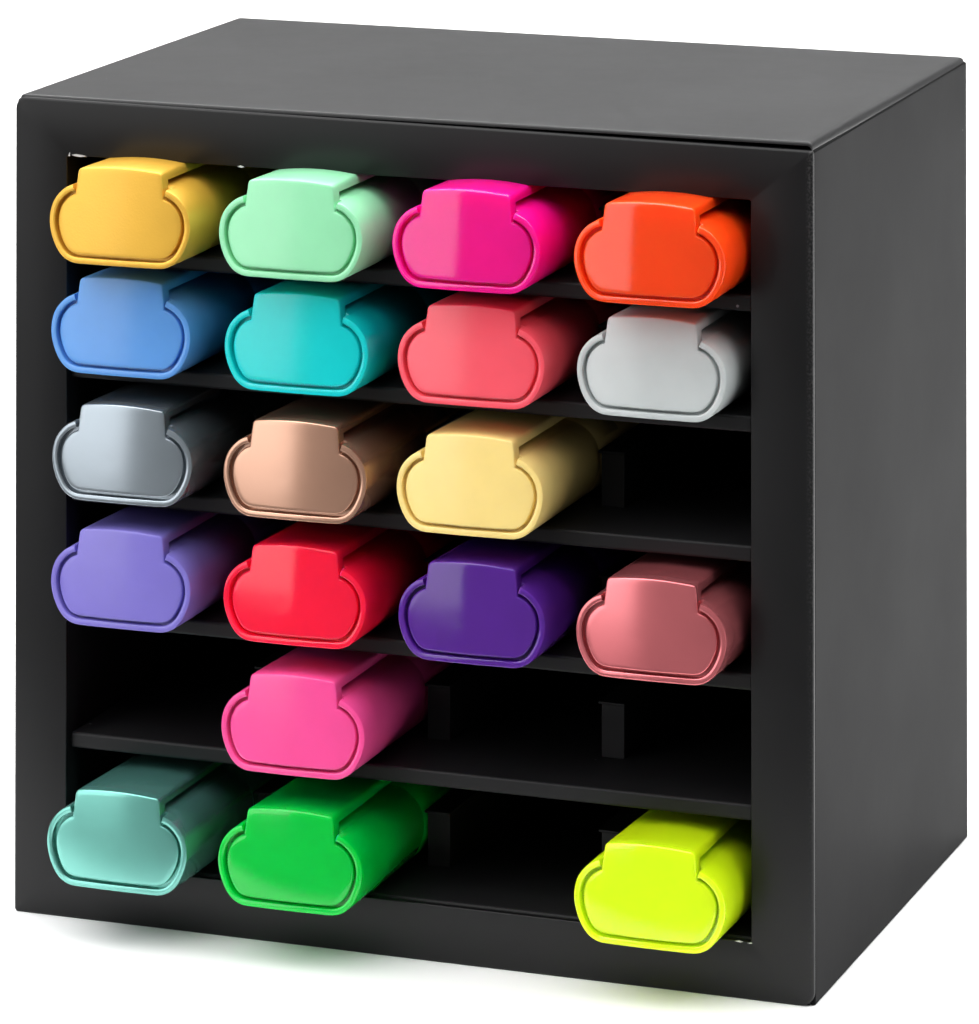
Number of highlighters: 19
